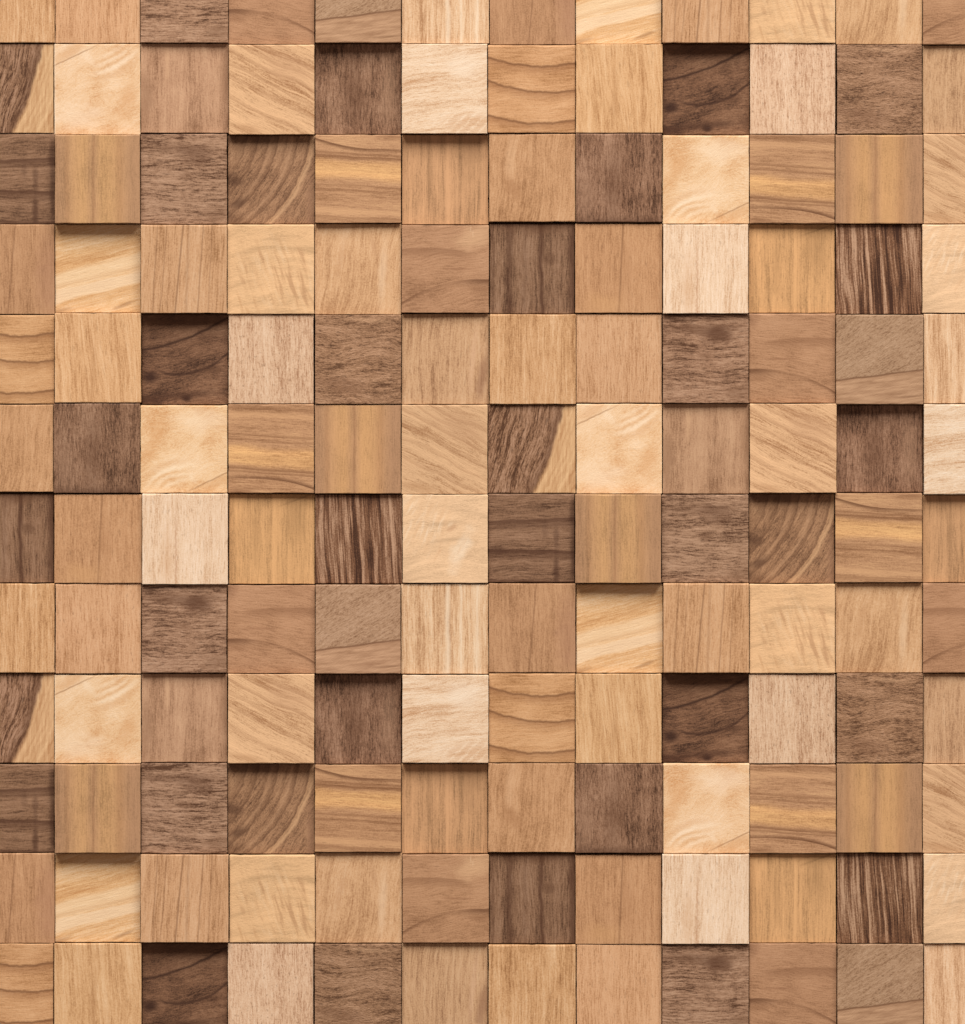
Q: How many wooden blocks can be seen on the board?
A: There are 144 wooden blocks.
